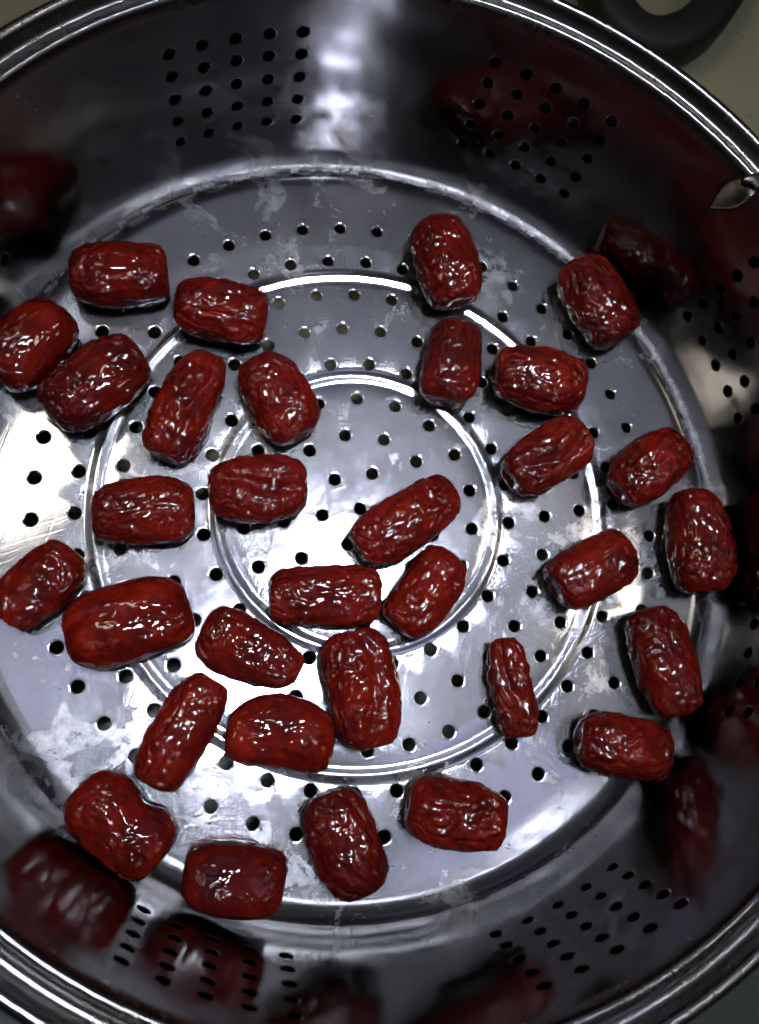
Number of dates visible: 32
